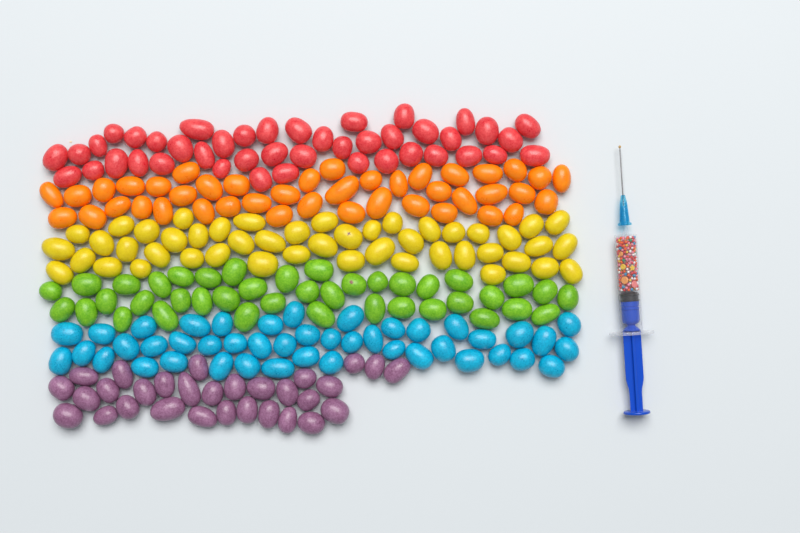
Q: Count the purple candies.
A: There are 30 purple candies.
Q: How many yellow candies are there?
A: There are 47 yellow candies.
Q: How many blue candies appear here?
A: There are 44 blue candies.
